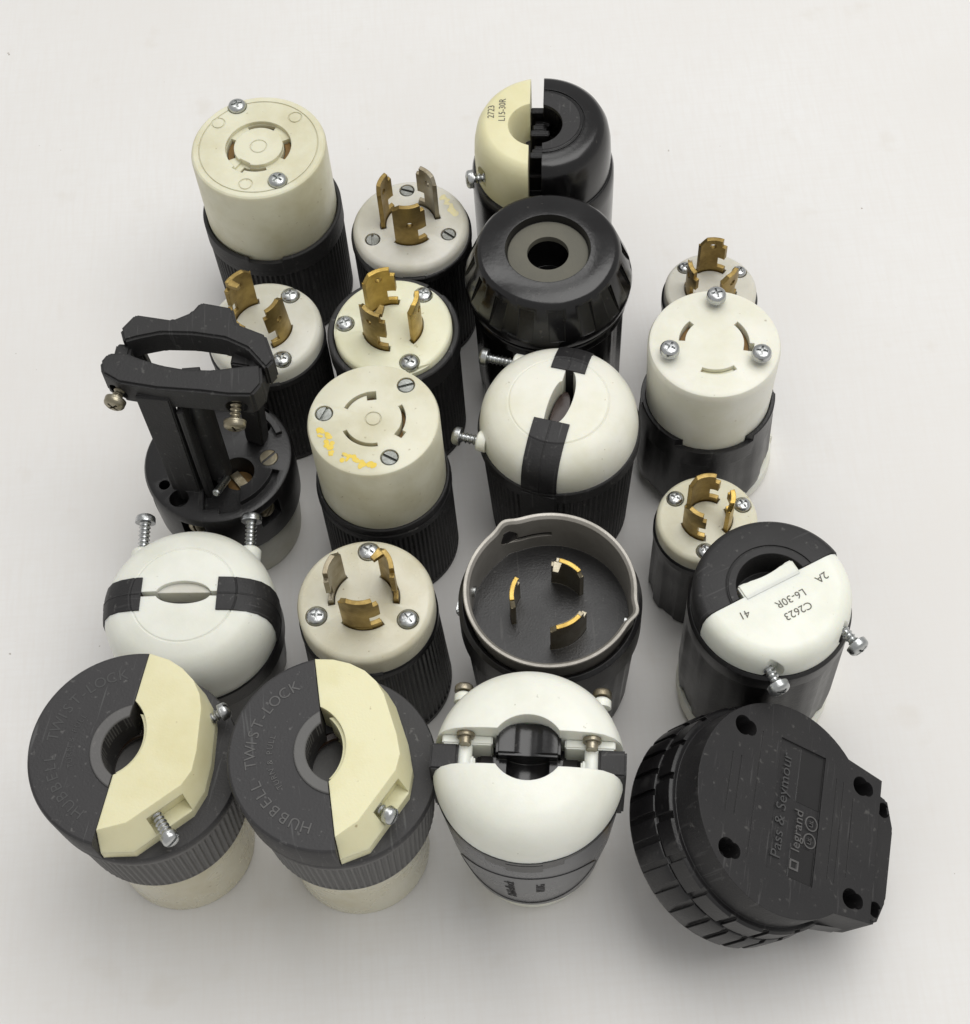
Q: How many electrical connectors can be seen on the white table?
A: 20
